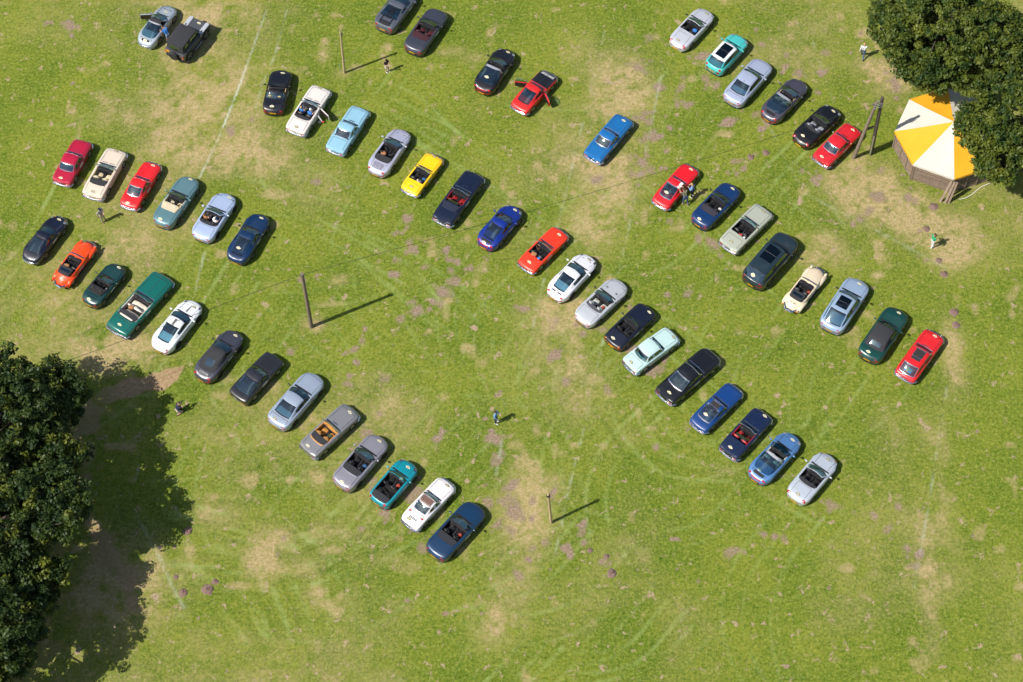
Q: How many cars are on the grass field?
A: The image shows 57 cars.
